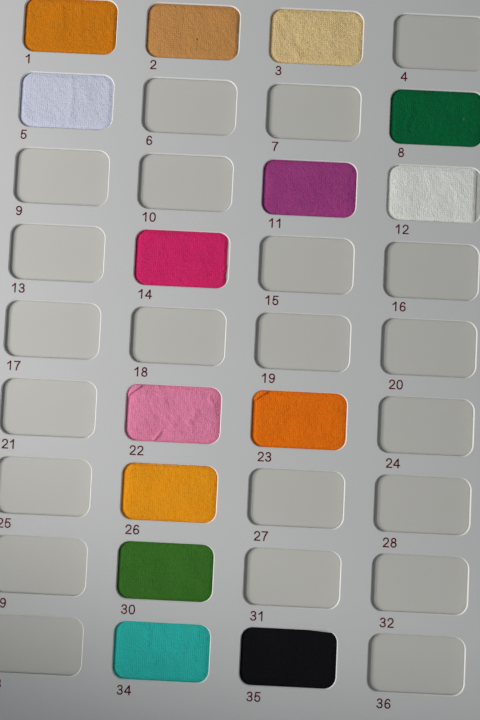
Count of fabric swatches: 14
